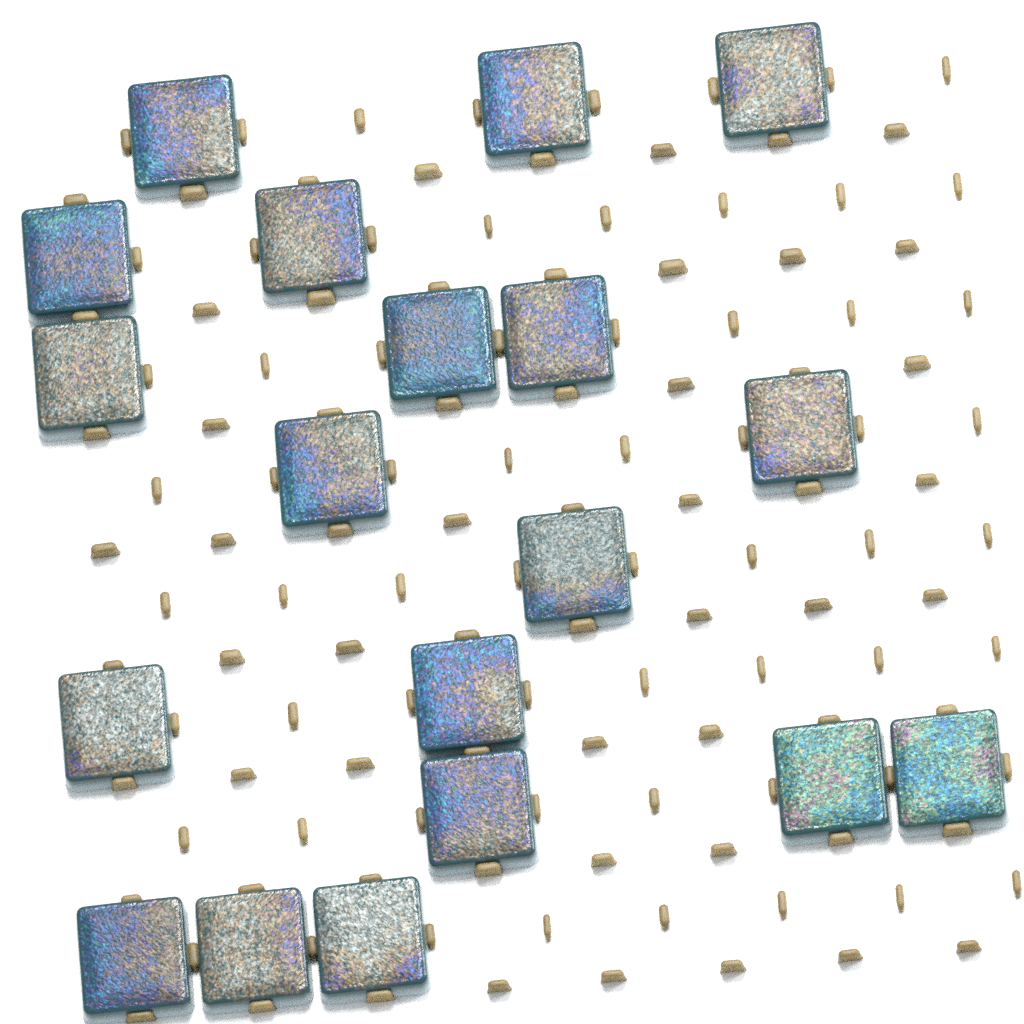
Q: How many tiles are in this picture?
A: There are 19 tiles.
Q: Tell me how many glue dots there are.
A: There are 128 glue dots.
